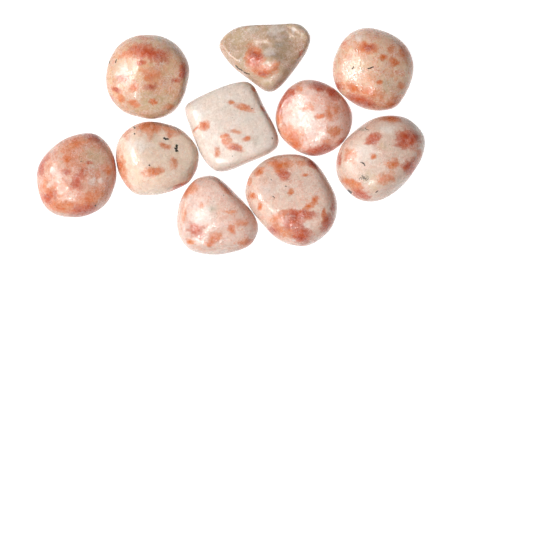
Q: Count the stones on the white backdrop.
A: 10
